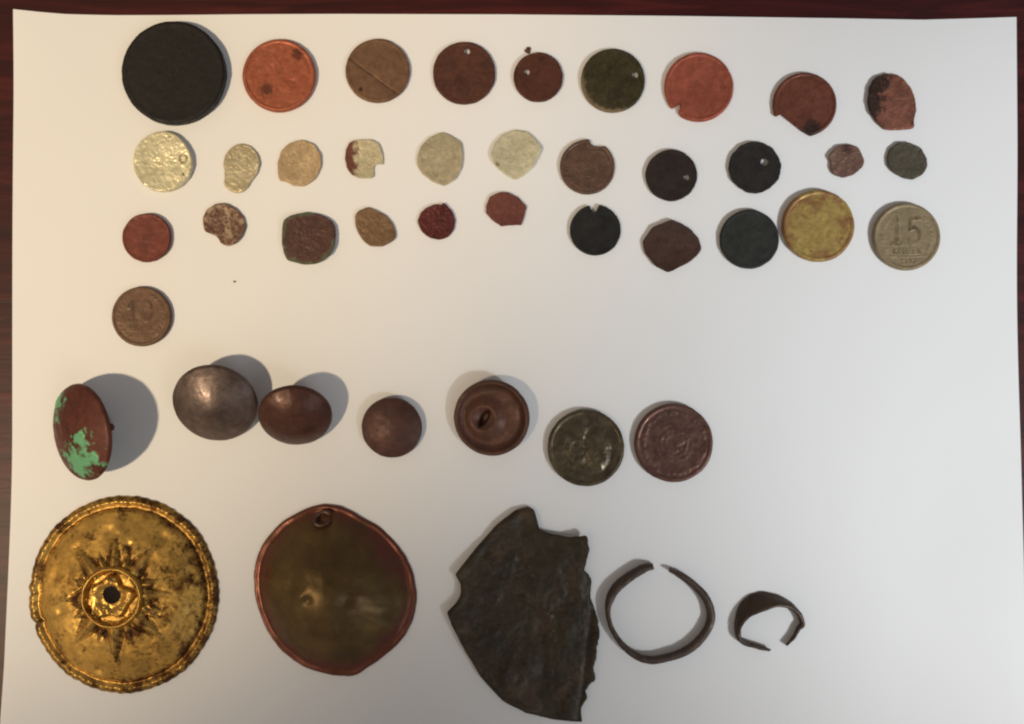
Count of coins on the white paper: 34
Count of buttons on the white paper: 5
